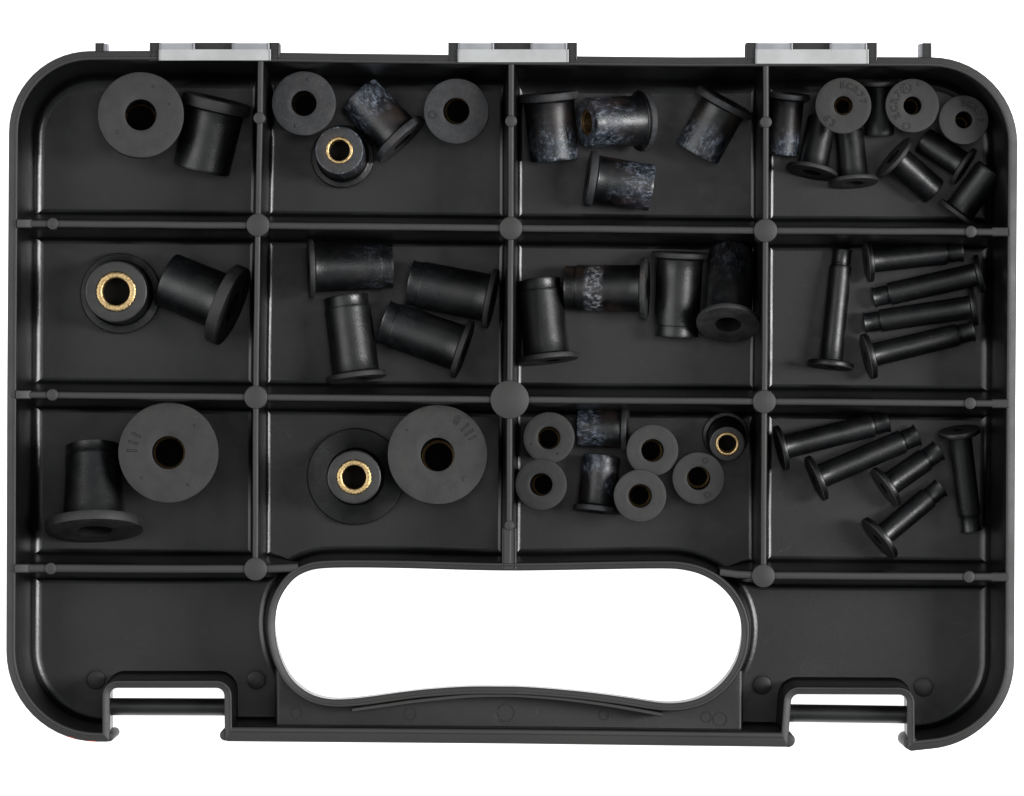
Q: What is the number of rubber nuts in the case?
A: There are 52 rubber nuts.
